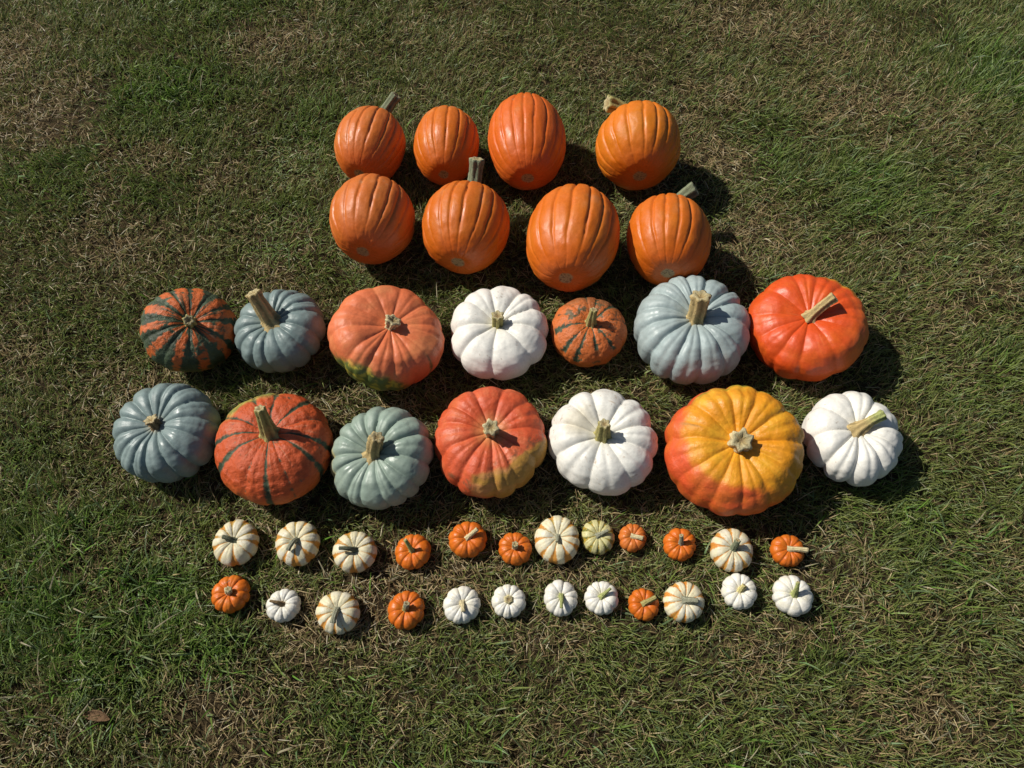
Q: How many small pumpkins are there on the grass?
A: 24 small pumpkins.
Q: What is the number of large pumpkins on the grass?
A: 22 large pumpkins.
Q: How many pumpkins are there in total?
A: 46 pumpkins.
